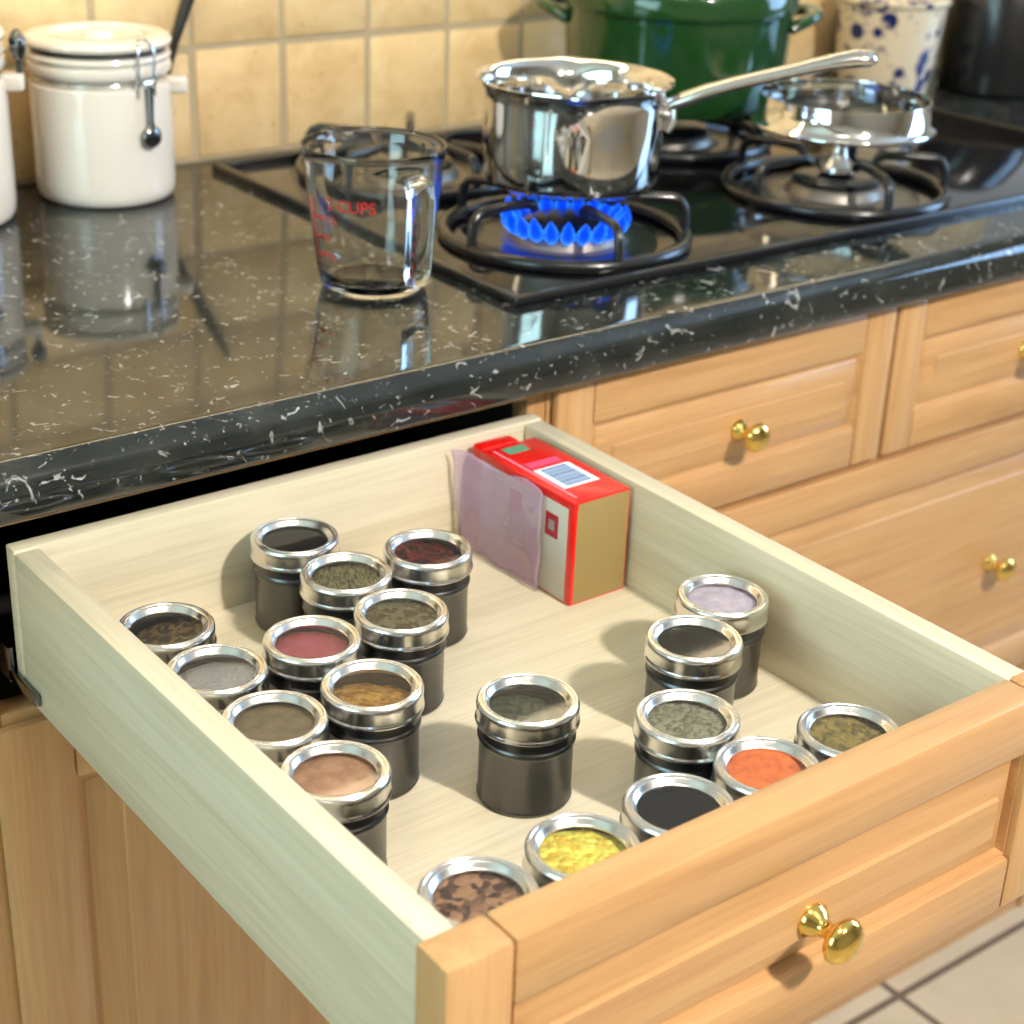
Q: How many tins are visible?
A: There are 19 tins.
